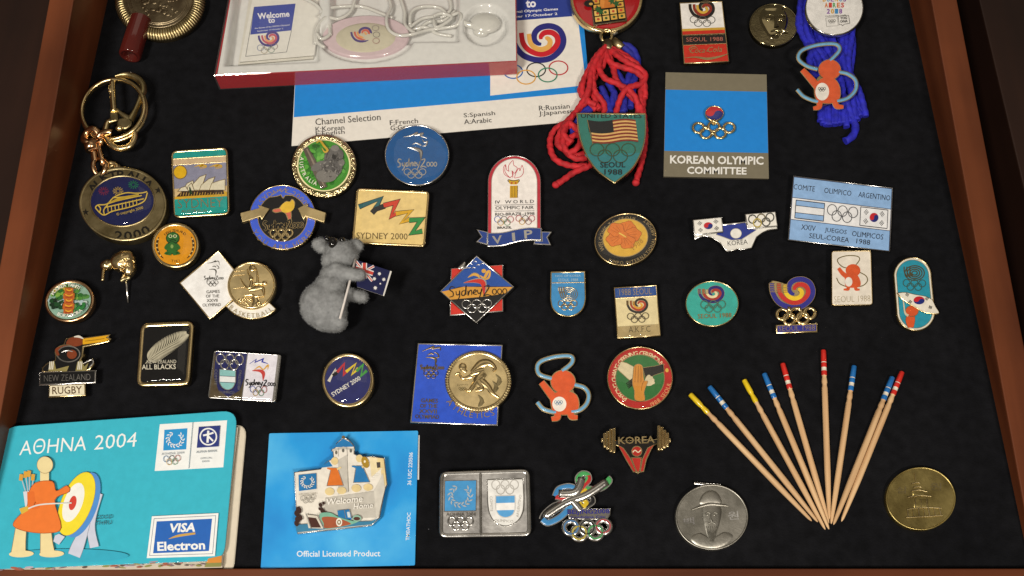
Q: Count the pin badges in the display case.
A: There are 36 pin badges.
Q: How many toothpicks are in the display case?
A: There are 9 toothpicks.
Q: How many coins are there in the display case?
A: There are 3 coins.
